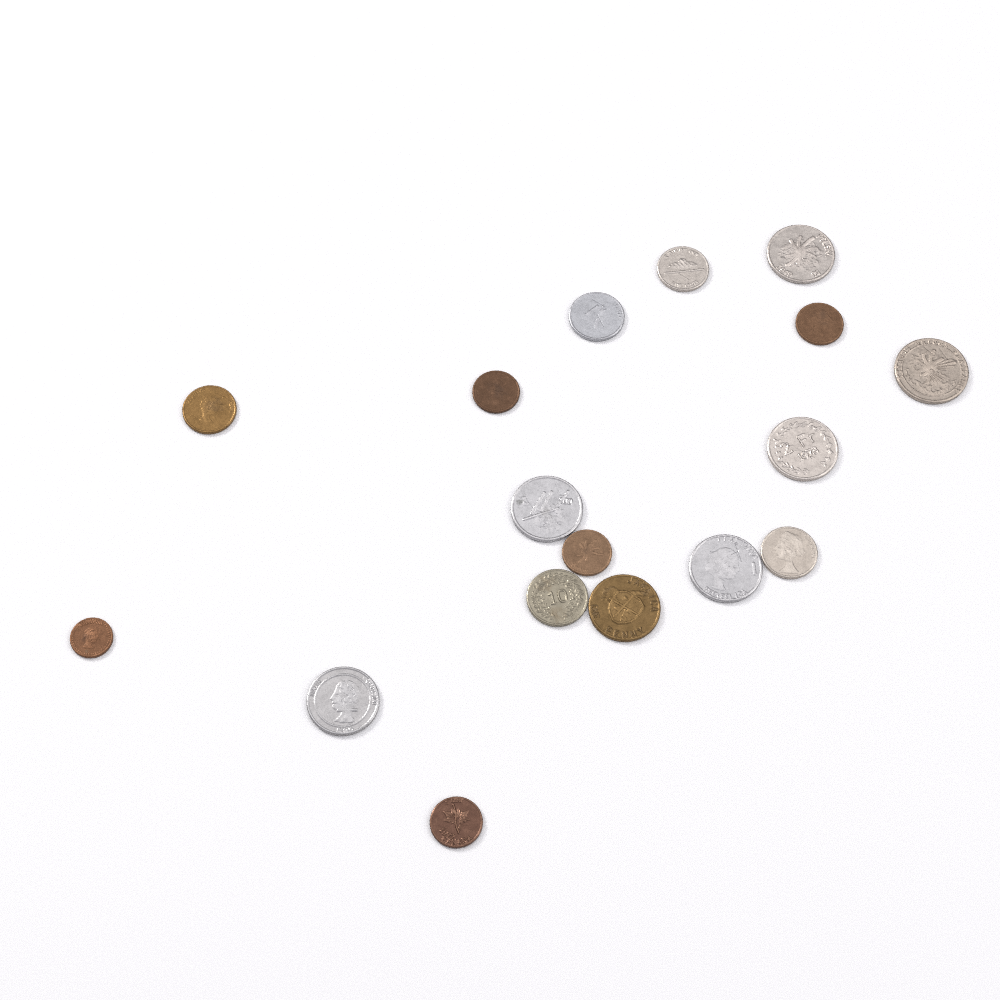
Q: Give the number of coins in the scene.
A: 17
